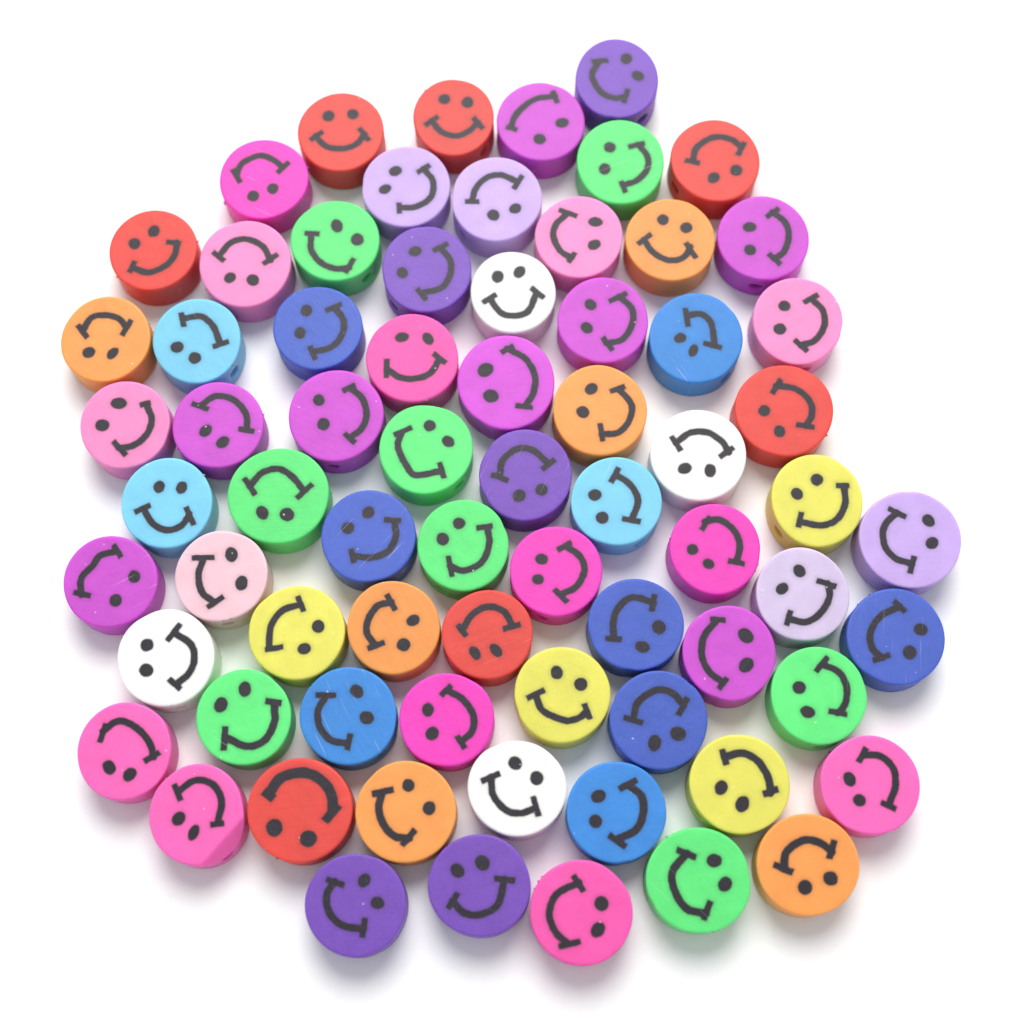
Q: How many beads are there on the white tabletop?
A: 71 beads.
